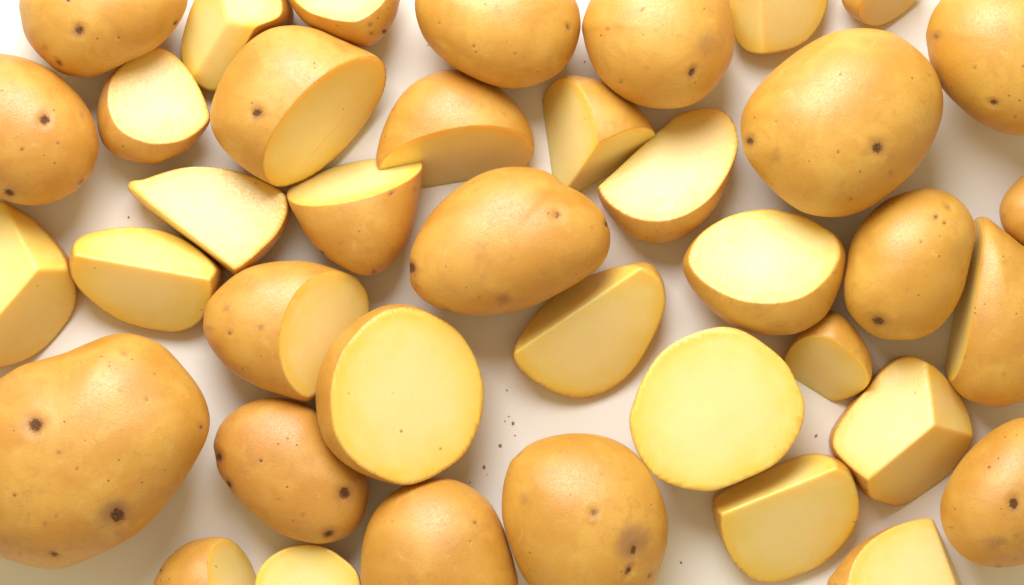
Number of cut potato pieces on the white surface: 25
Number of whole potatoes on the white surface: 14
